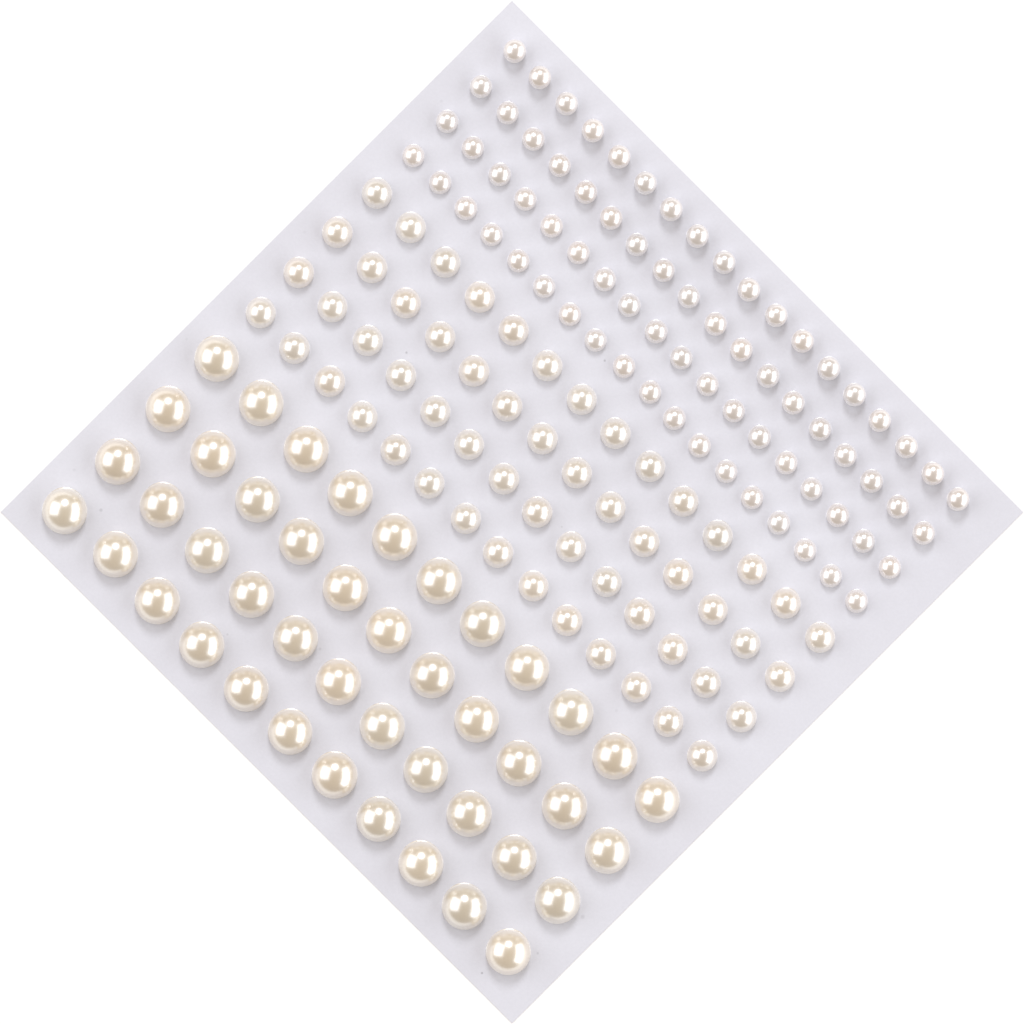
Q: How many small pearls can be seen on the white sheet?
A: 72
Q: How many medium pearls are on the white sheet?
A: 56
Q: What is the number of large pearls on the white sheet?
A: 44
